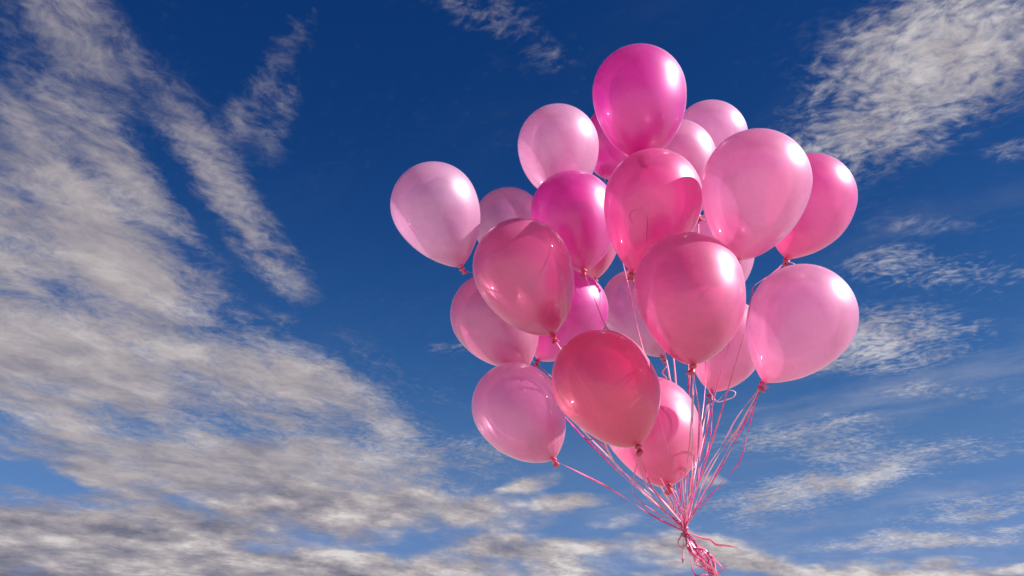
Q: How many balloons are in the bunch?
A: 23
